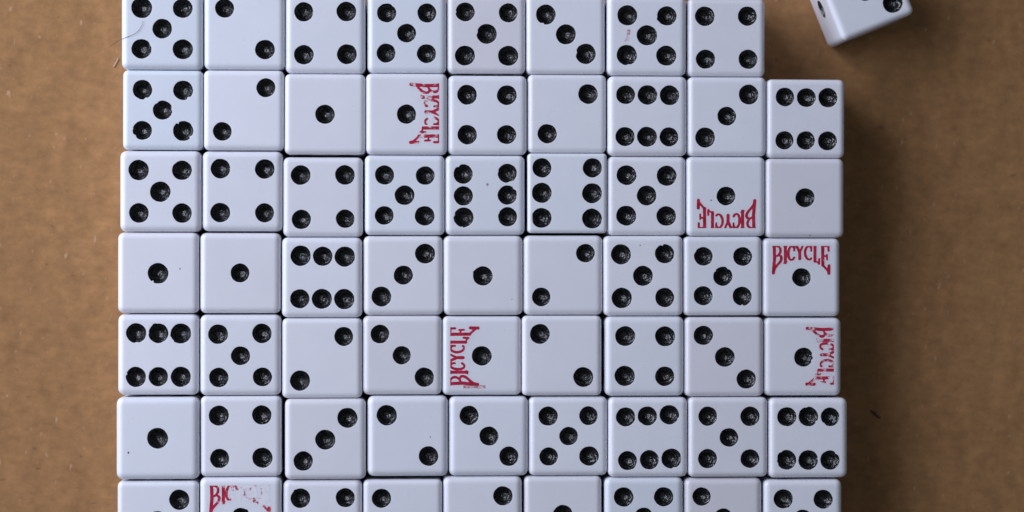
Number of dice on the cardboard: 63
